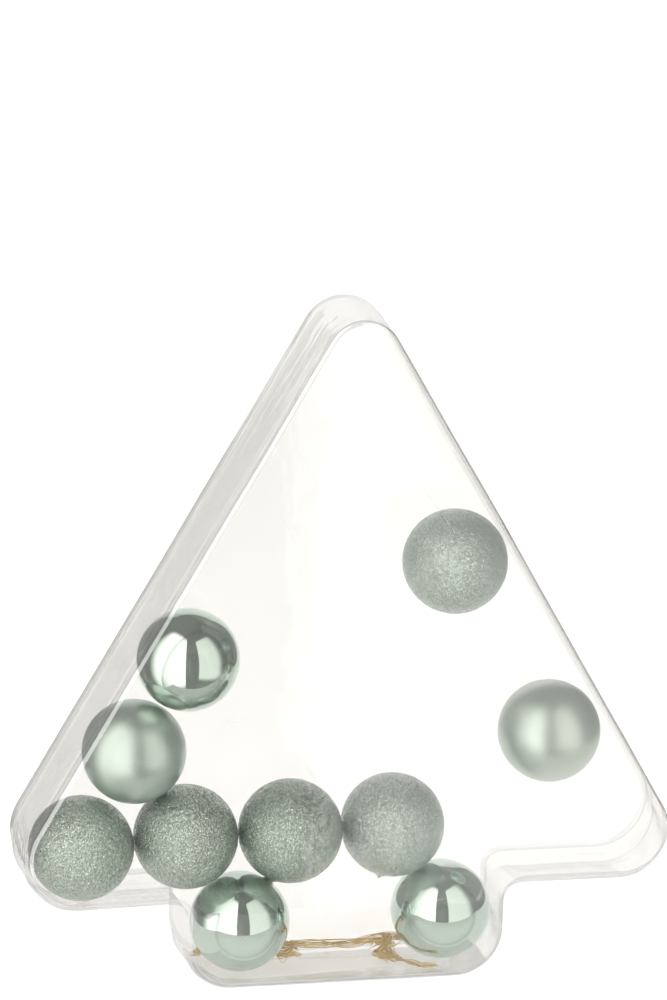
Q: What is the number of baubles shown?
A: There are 10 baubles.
